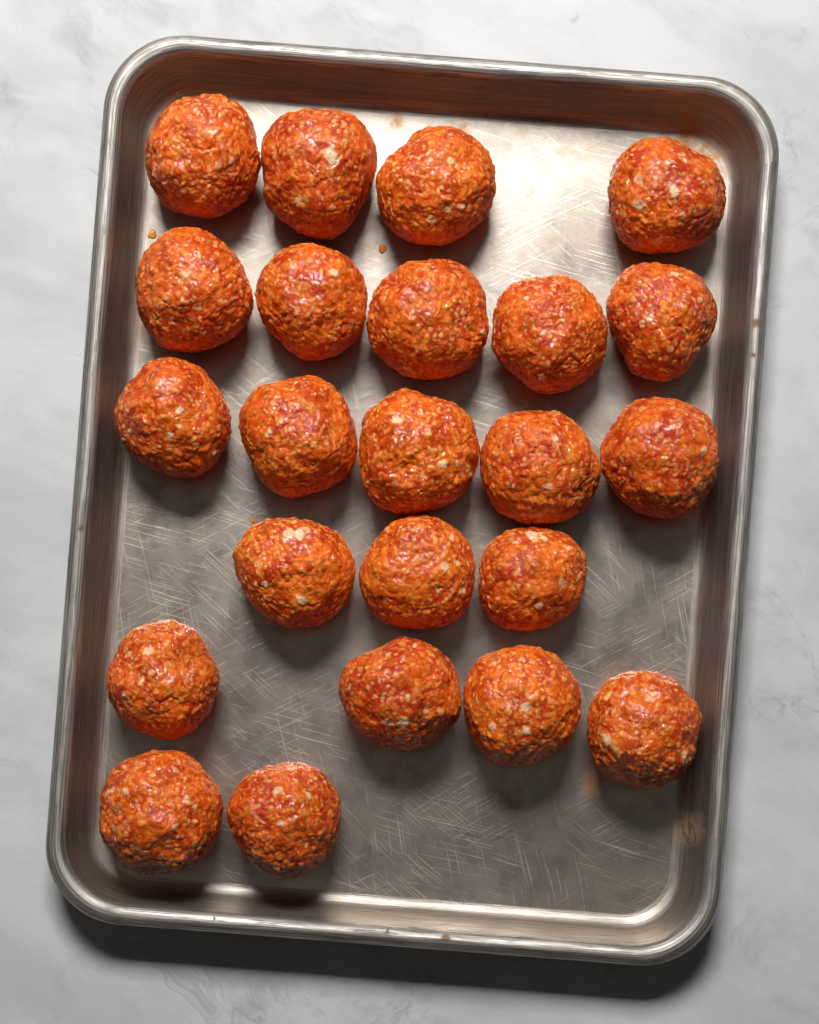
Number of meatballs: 23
